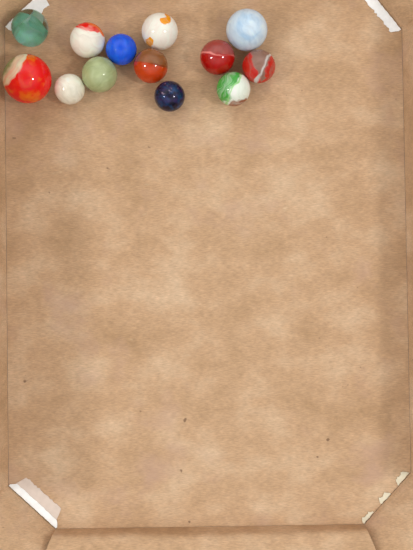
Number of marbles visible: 13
